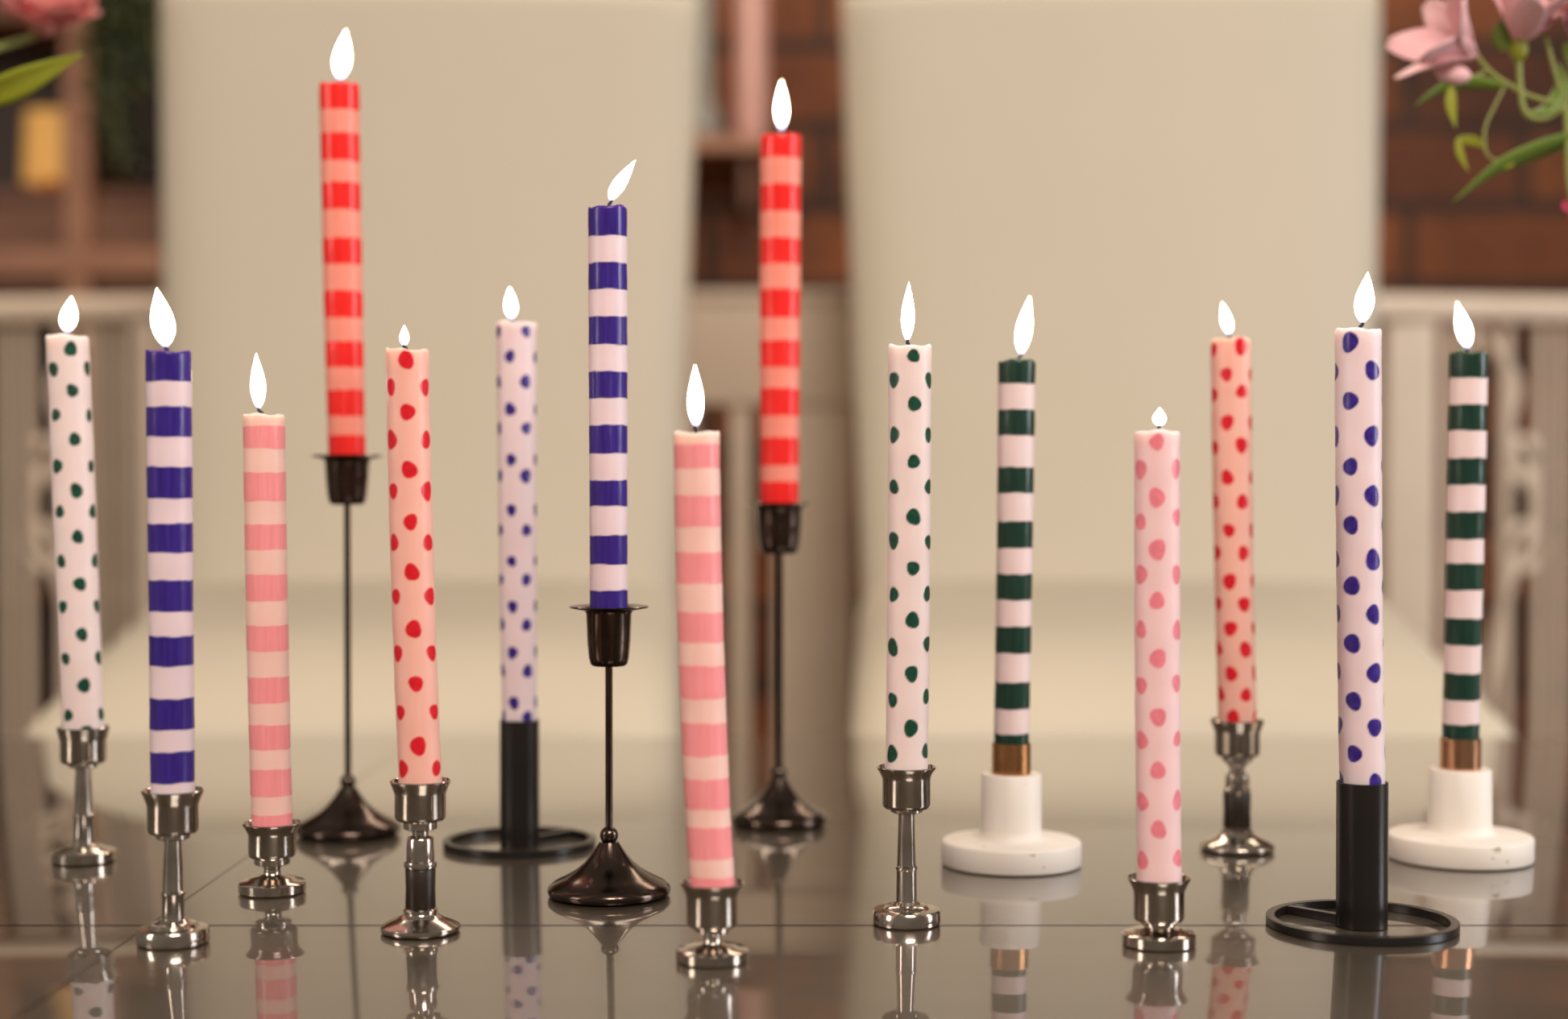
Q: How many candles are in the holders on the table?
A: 15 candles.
